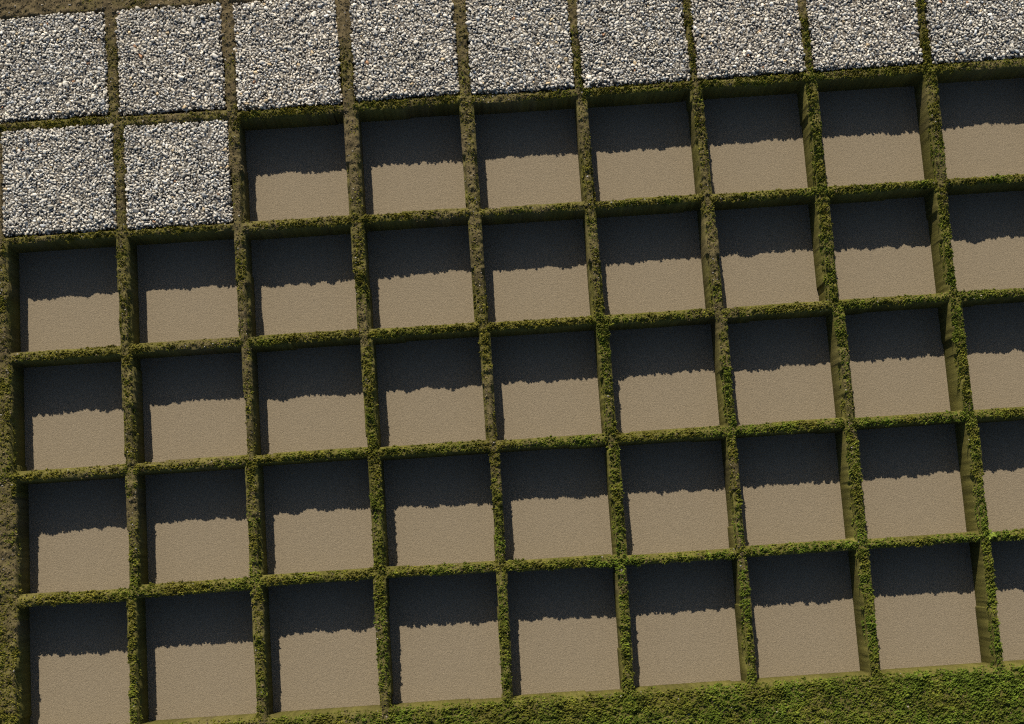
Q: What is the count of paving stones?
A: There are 11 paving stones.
